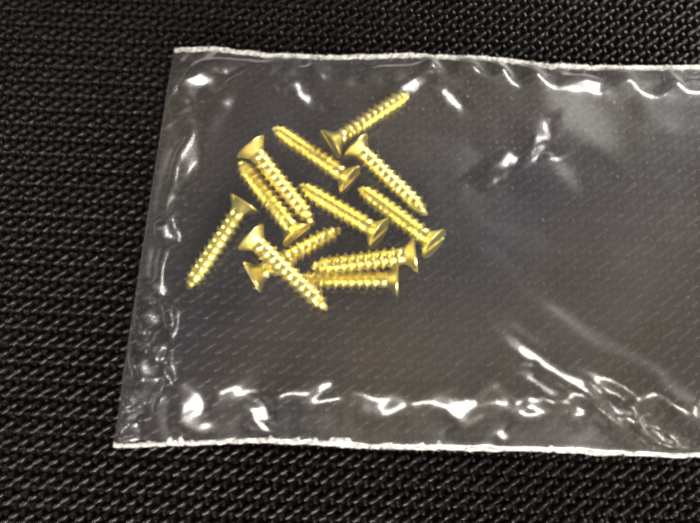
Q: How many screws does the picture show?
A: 12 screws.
